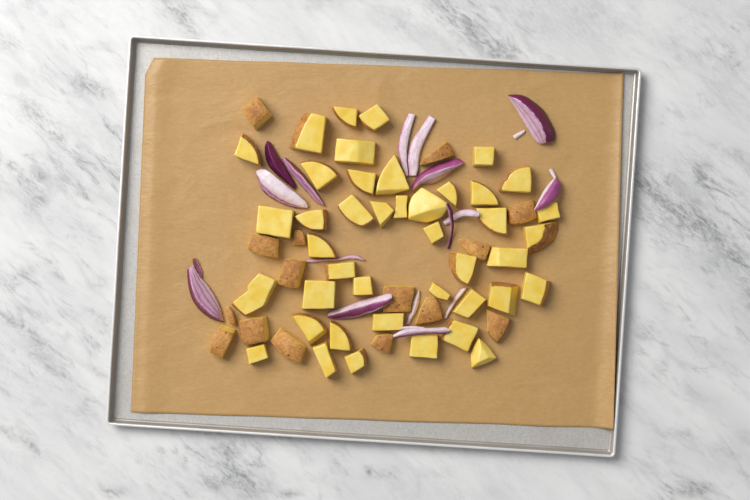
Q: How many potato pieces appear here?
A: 57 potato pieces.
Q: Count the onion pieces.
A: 17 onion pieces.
